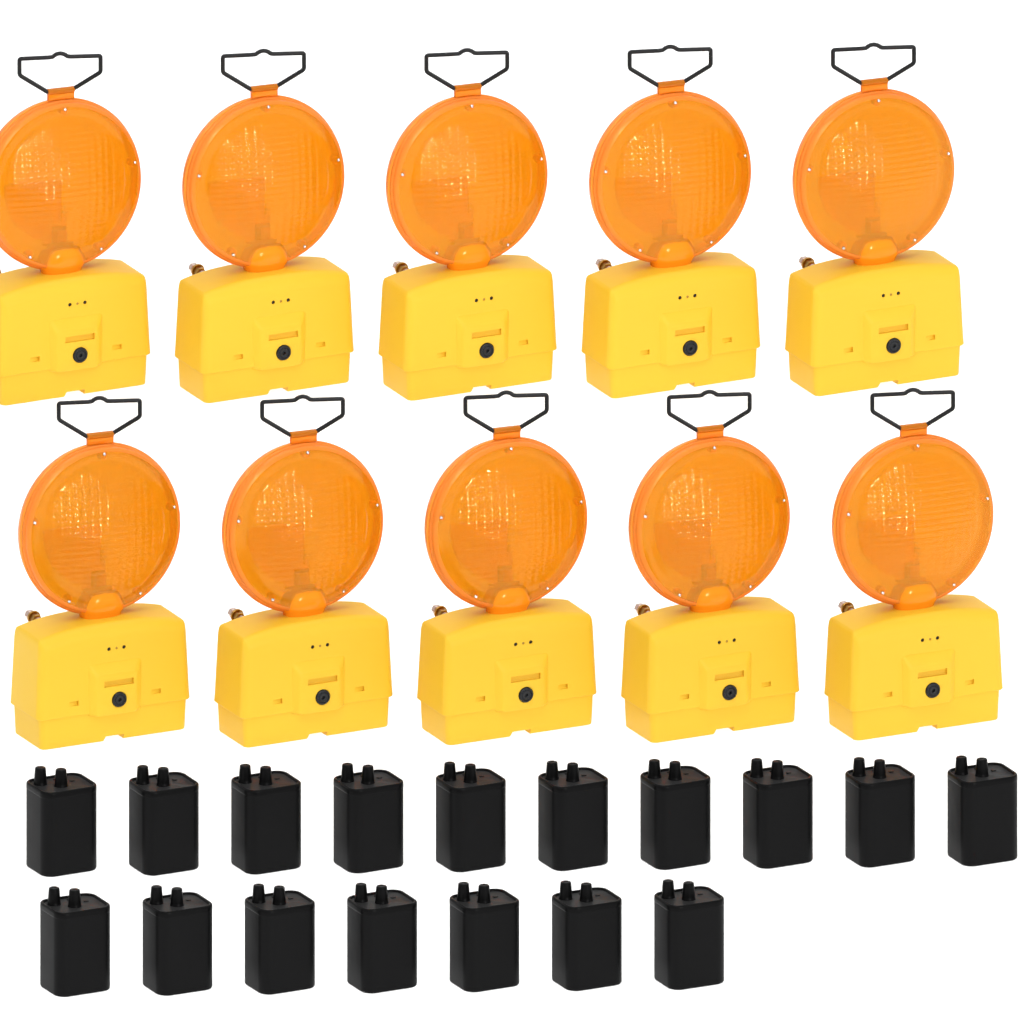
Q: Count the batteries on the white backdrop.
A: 17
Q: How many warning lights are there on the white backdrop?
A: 10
